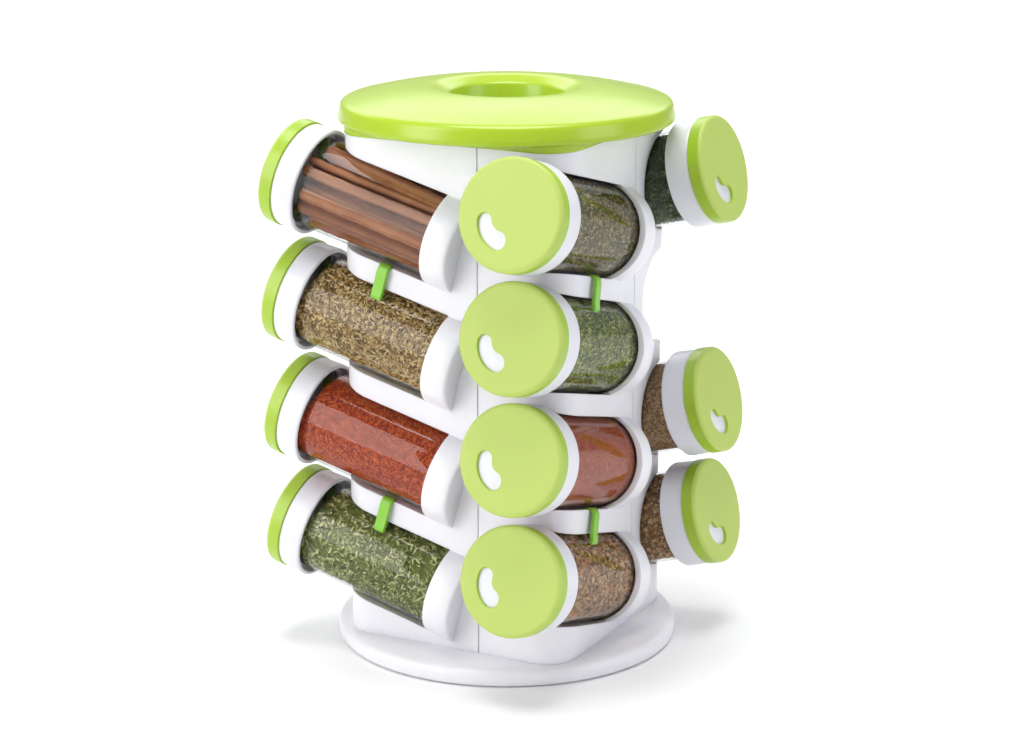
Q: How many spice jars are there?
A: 11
